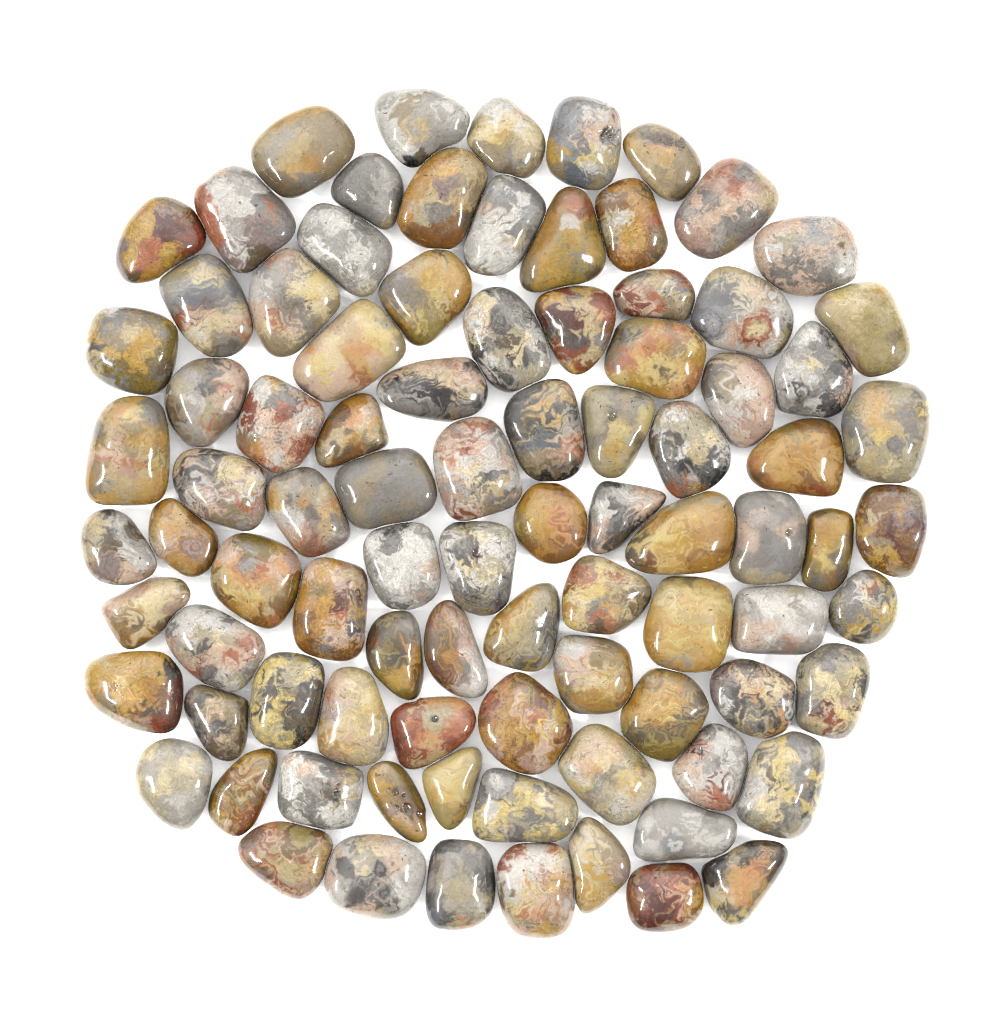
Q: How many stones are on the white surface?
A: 90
